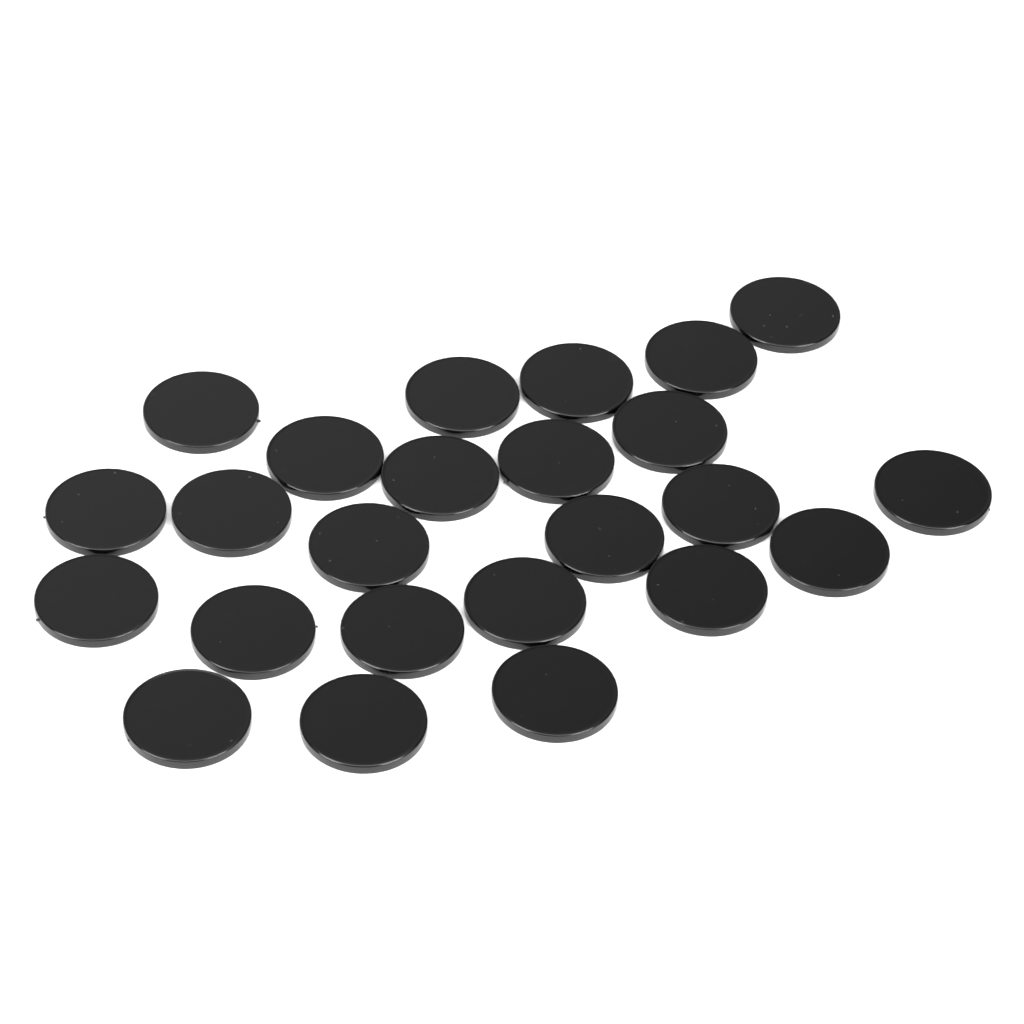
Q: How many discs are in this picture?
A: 24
